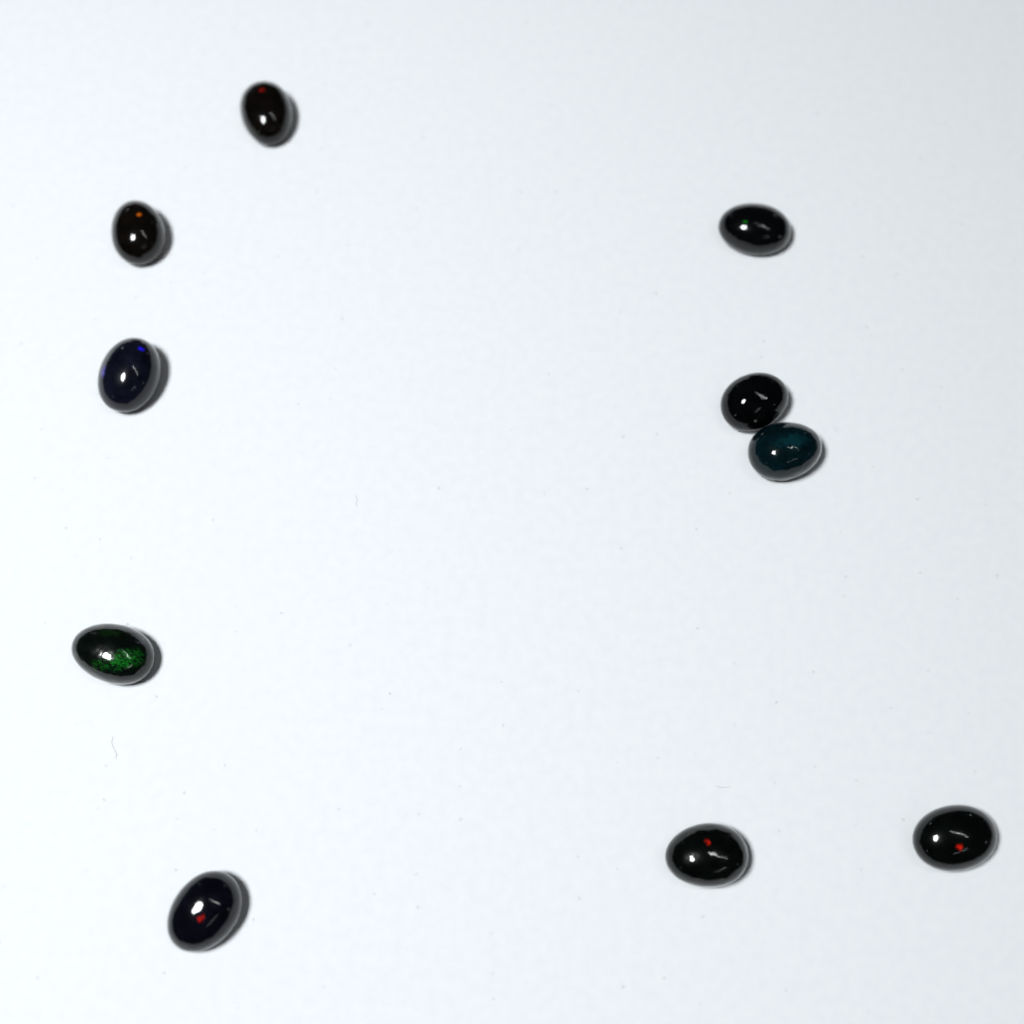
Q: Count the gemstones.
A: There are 10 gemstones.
